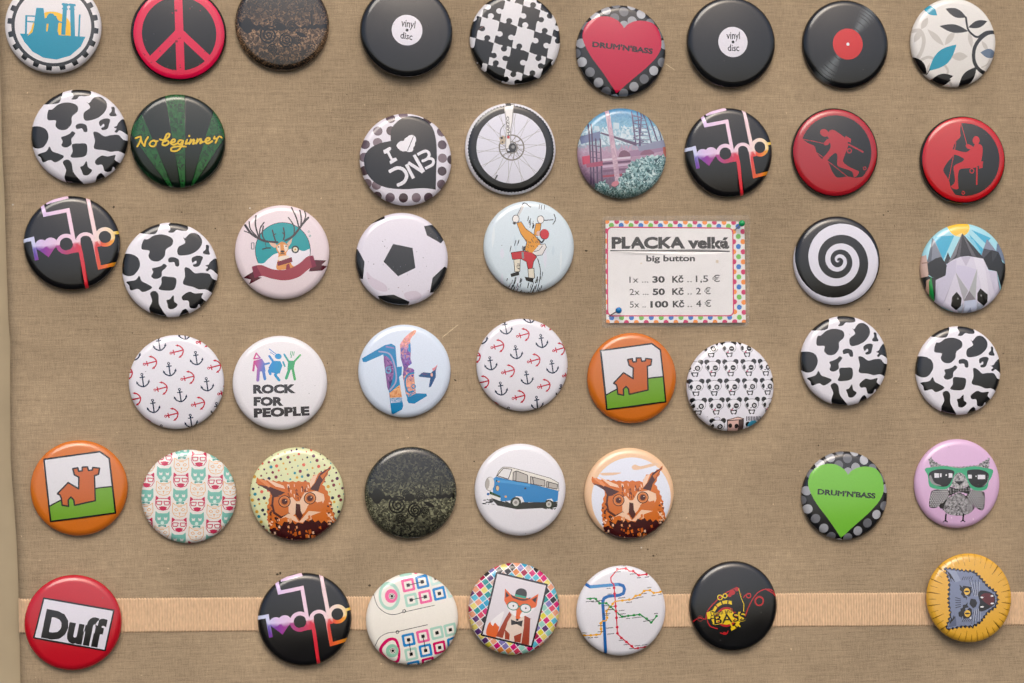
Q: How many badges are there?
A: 47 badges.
